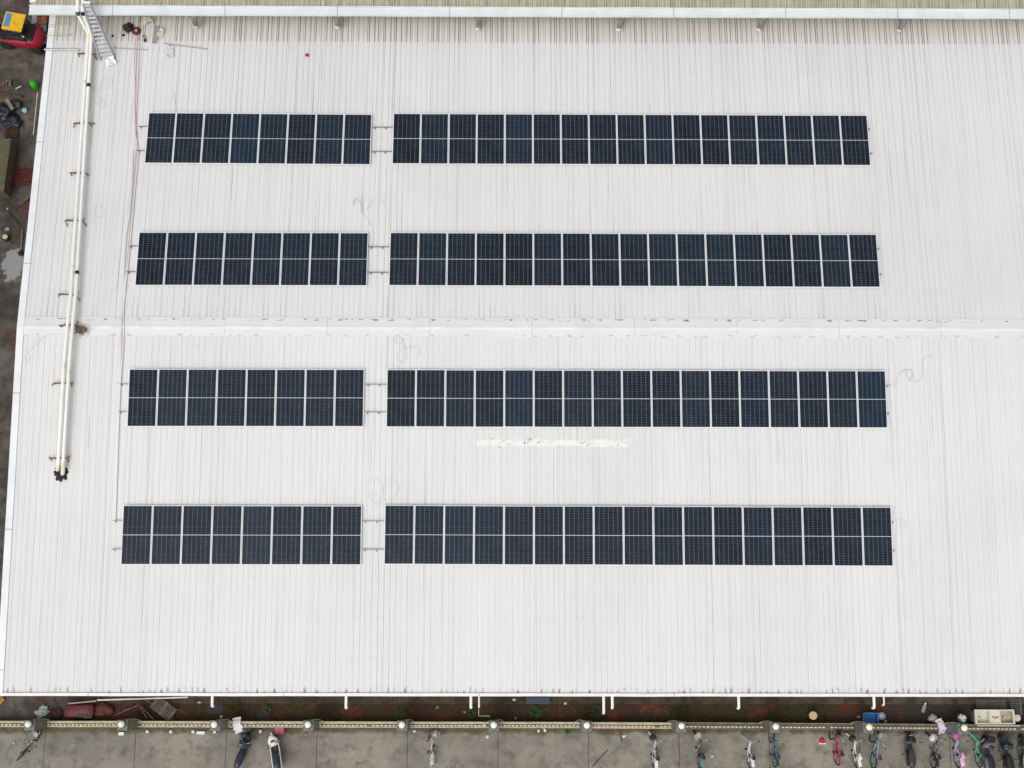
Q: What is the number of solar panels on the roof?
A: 100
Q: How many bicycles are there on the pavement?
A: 12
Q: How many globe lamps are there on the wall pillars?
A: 11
